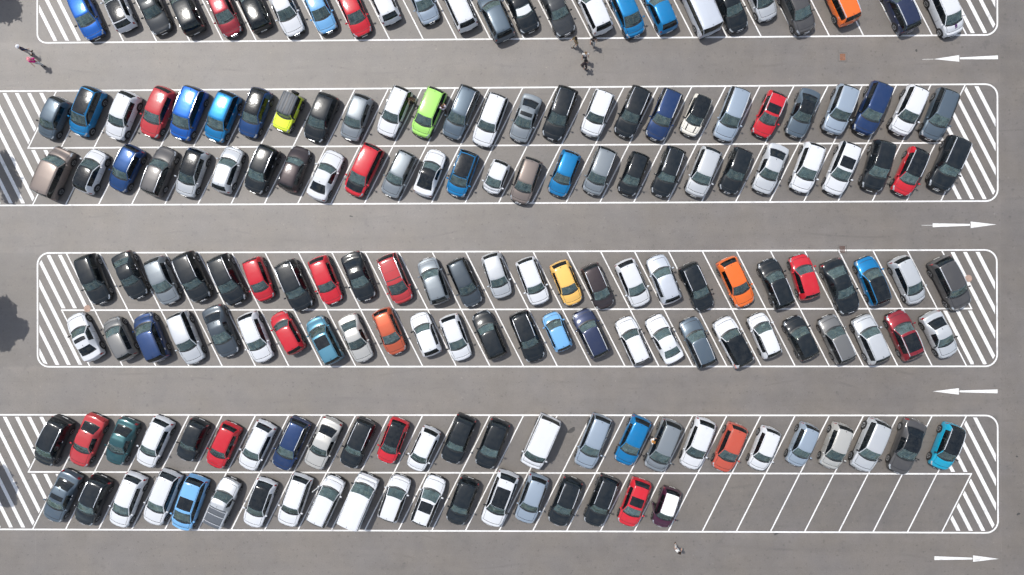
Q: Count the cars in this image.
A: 176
